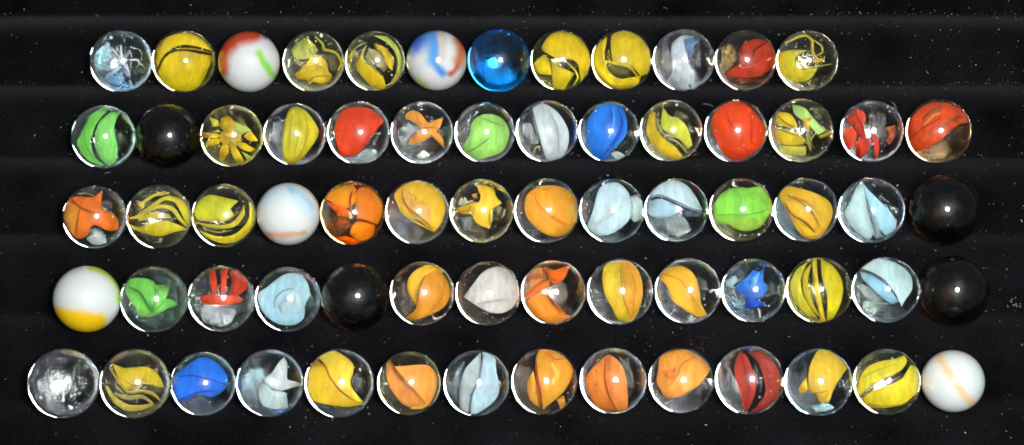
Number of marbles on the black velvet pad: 68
